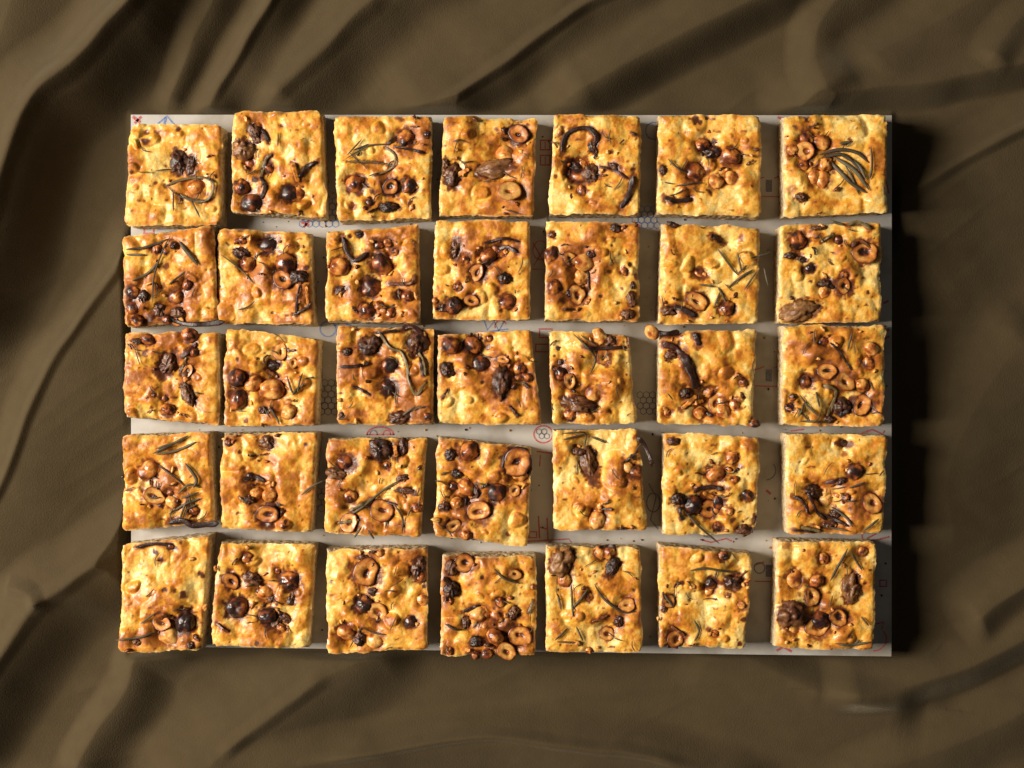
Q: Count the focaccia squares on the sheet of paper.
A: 35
